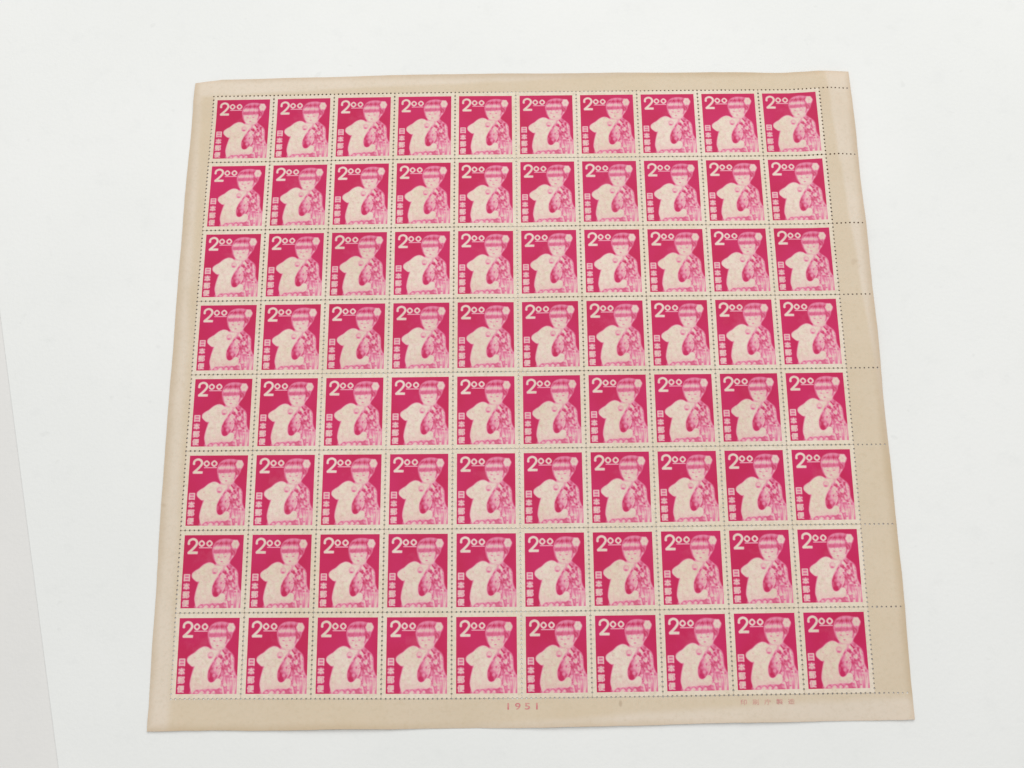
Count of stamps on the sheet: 80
